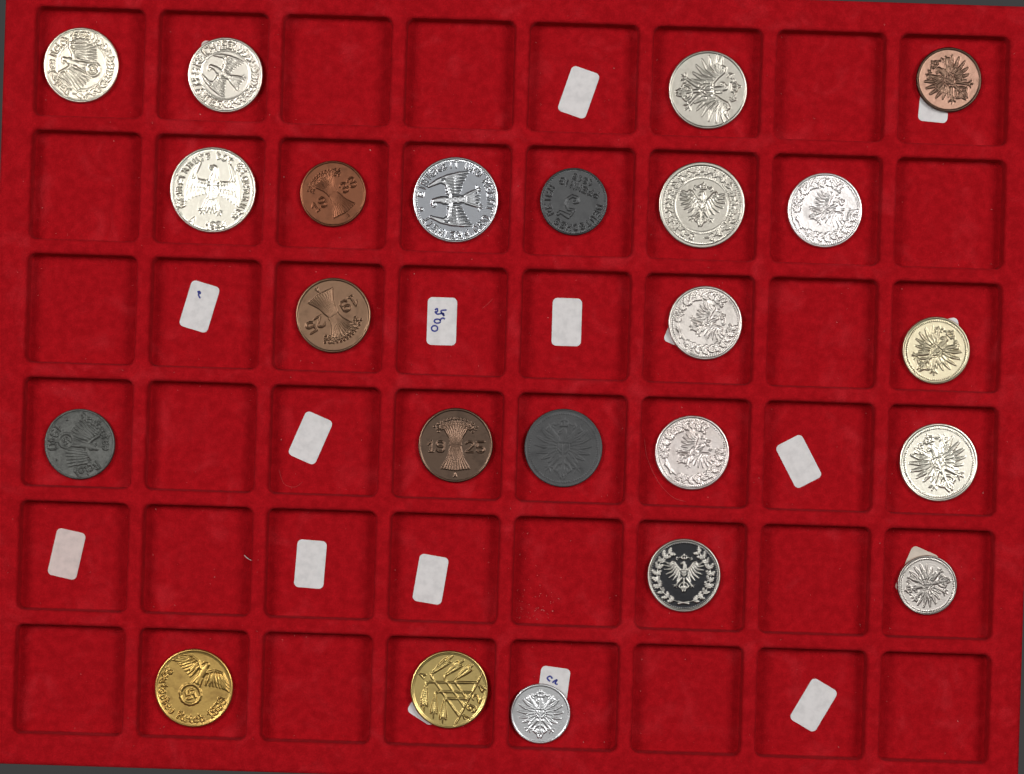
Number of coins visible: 23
